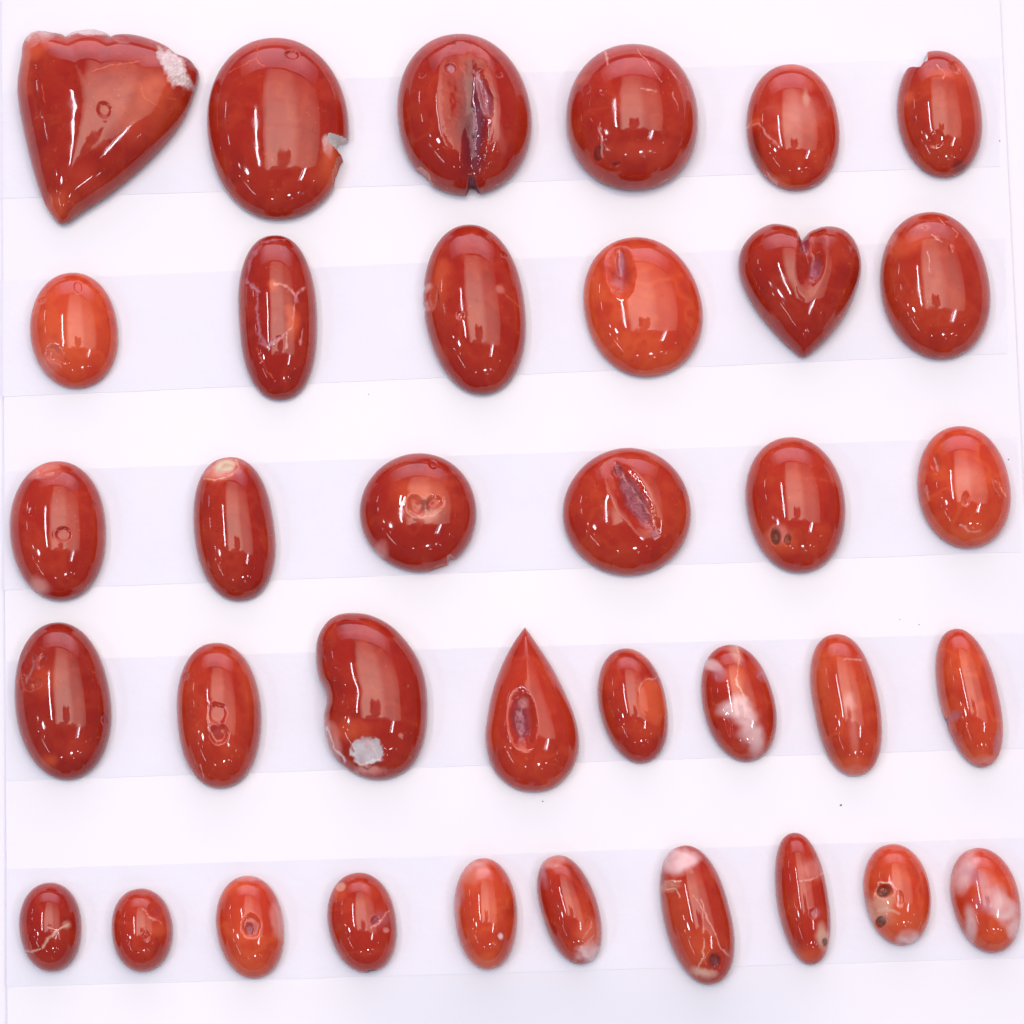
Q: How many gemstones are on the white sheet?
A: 36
